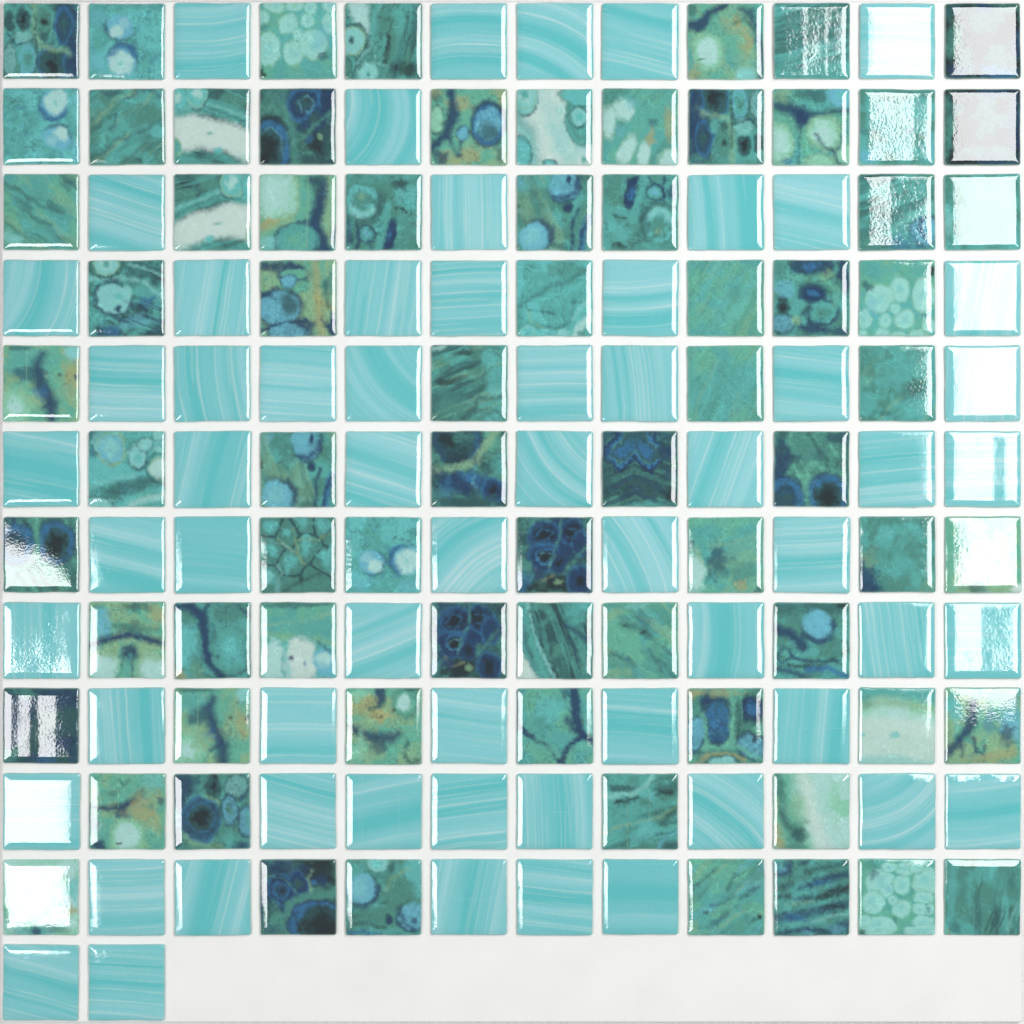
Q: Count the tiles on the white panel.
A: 134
